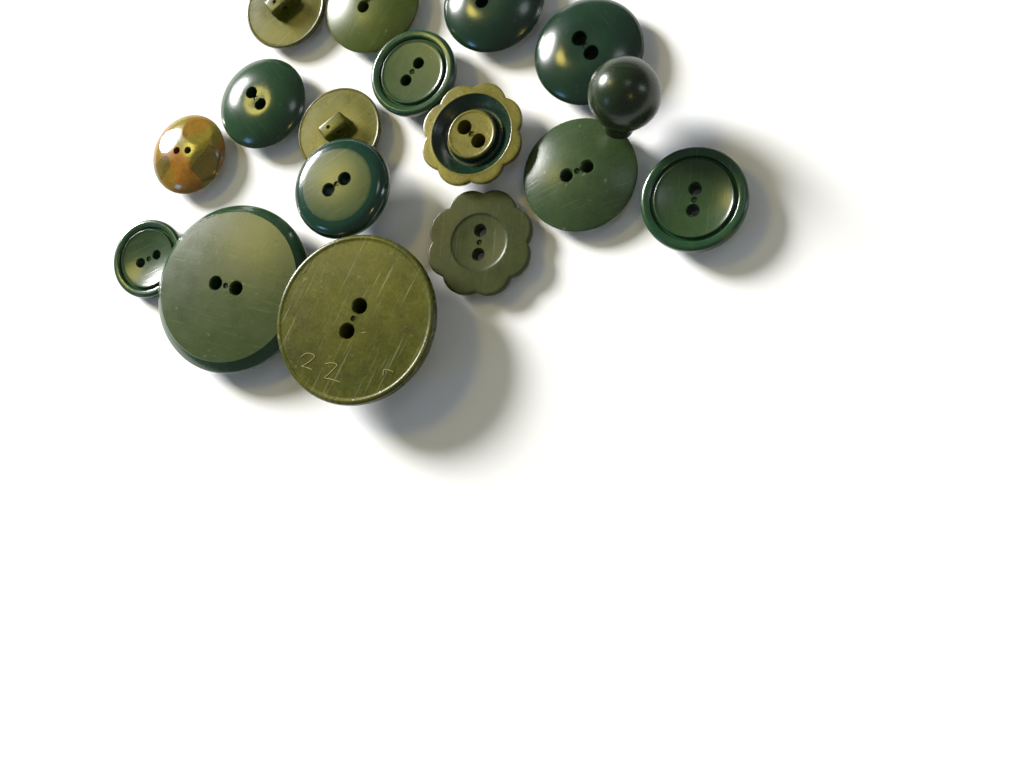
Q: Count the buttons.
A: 17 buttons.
